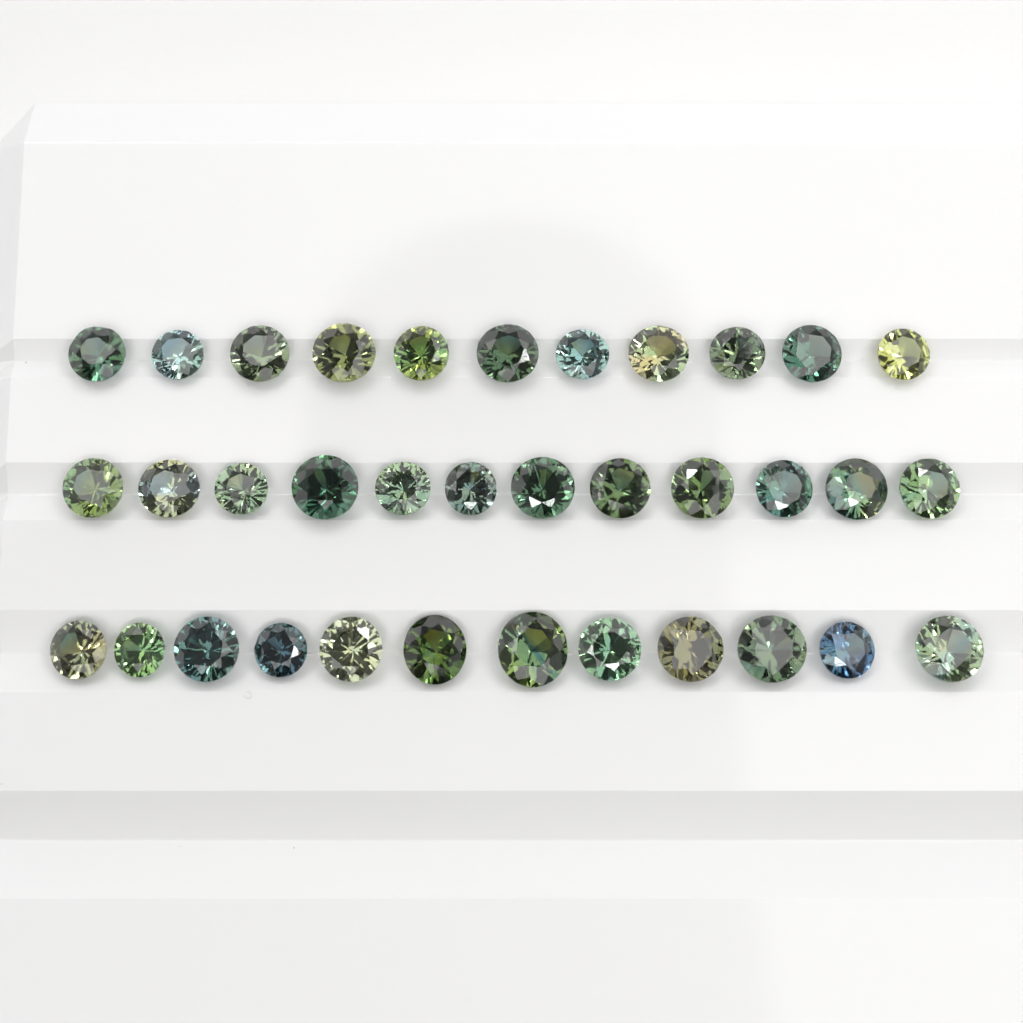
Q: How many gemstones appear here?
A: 35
